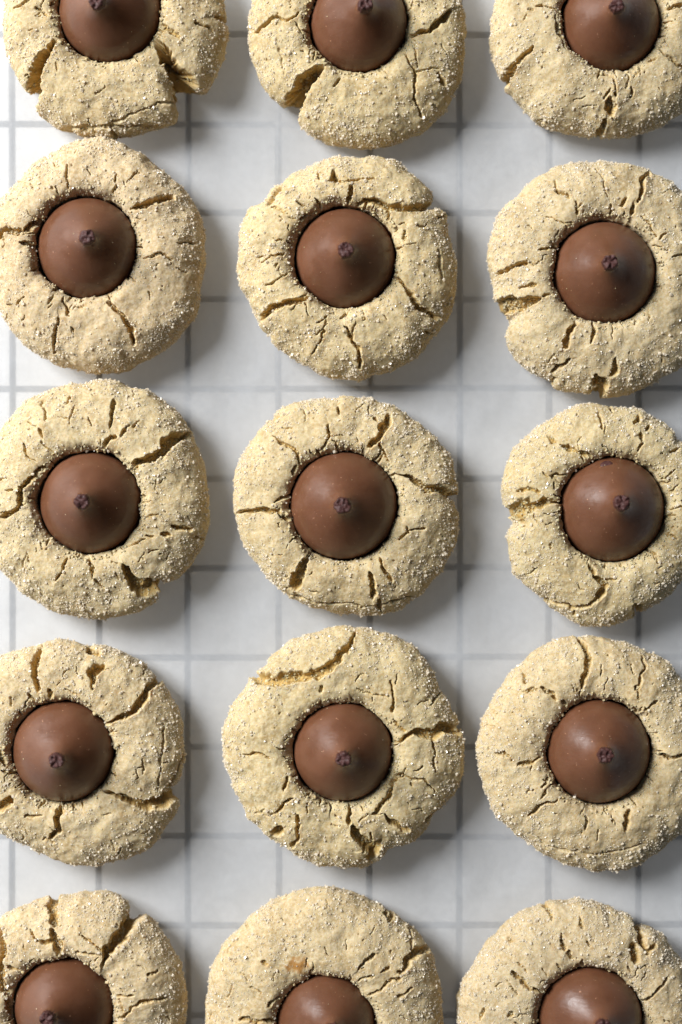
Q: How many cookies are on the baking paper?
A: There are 15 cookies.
